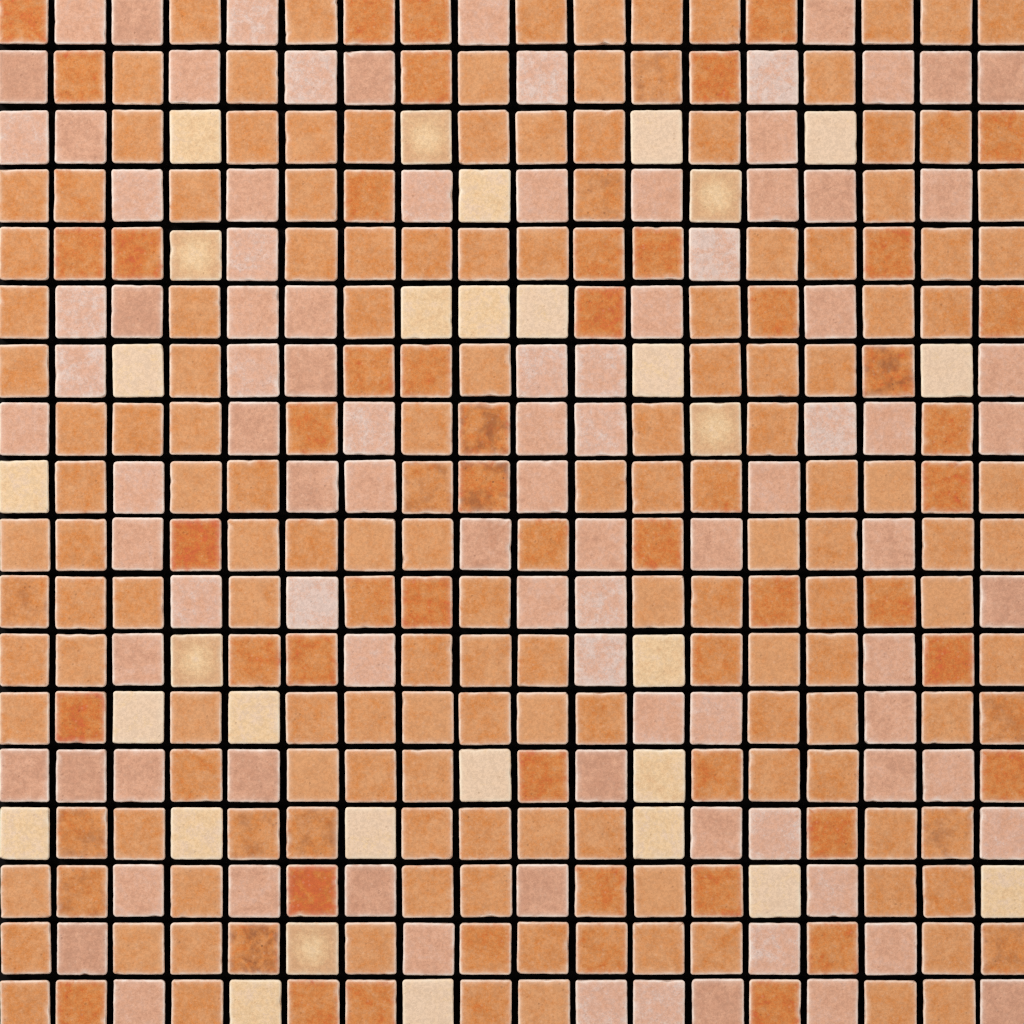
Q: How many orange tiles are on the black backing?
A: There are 200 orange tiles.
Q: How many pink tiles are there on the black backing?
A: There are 94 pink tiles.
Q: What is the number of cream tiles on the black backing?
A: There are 30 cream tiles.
